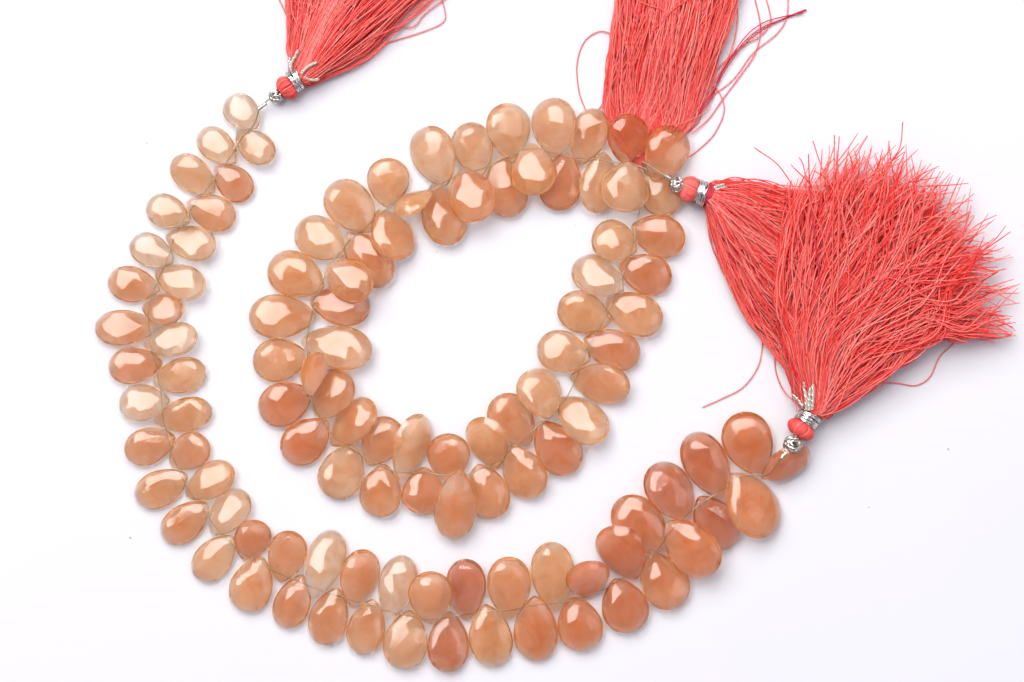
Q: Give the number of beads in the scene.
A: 110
